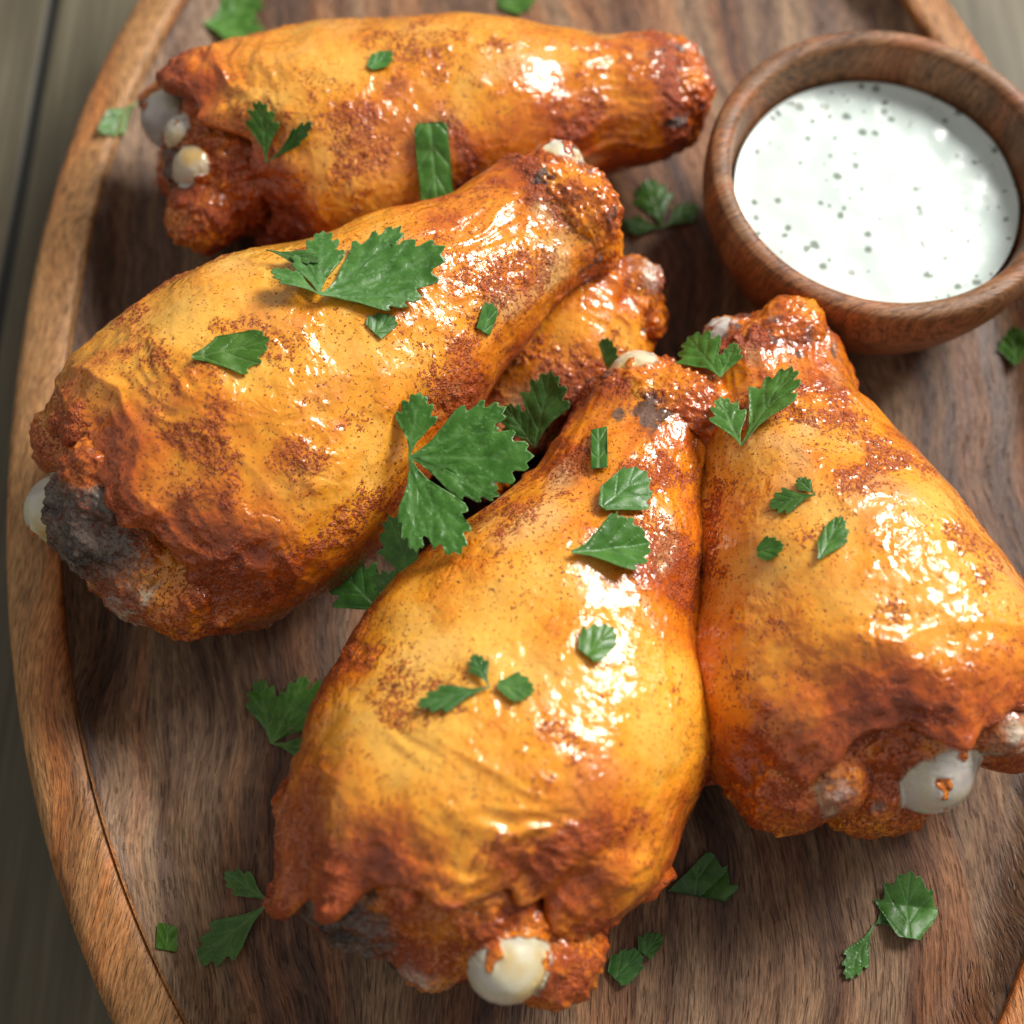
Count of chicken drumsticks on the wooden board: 5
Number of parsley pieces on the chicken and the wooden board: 37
